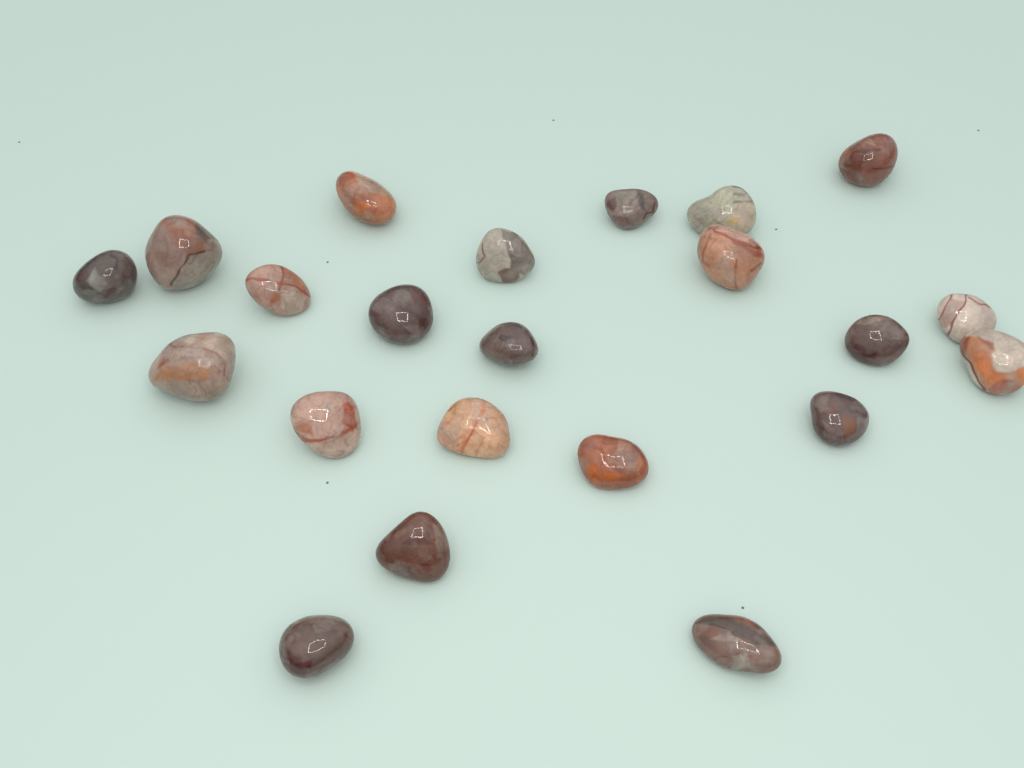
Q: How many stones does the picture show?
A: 22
